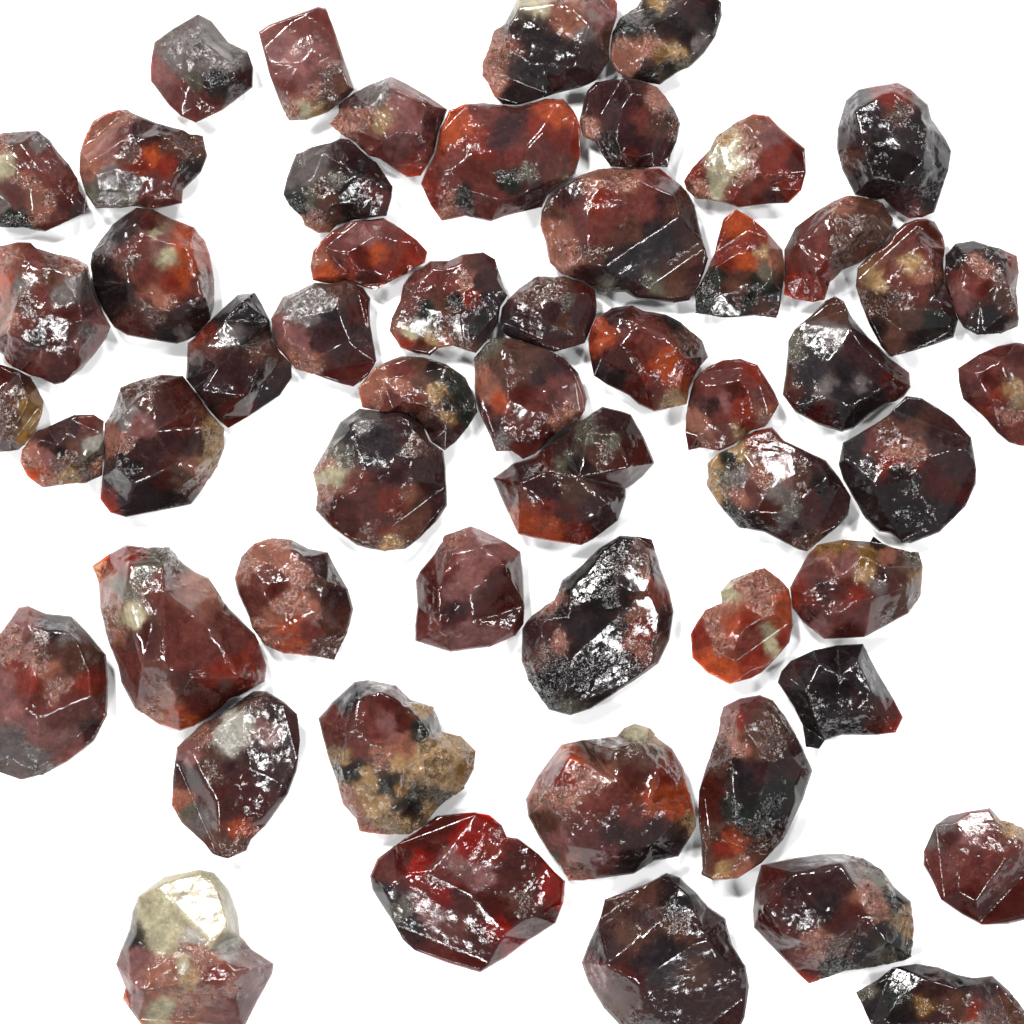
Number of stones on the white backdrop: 55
